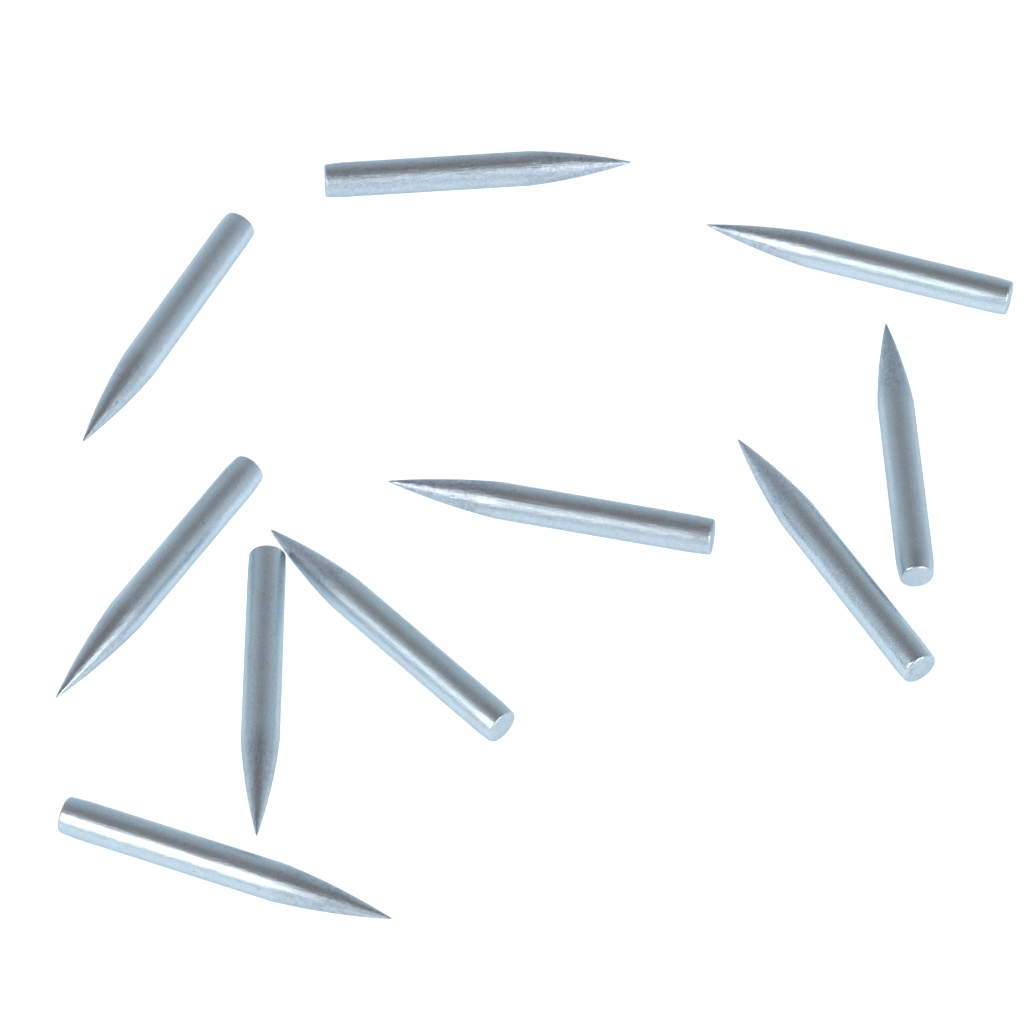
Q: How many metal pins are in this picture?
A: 10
